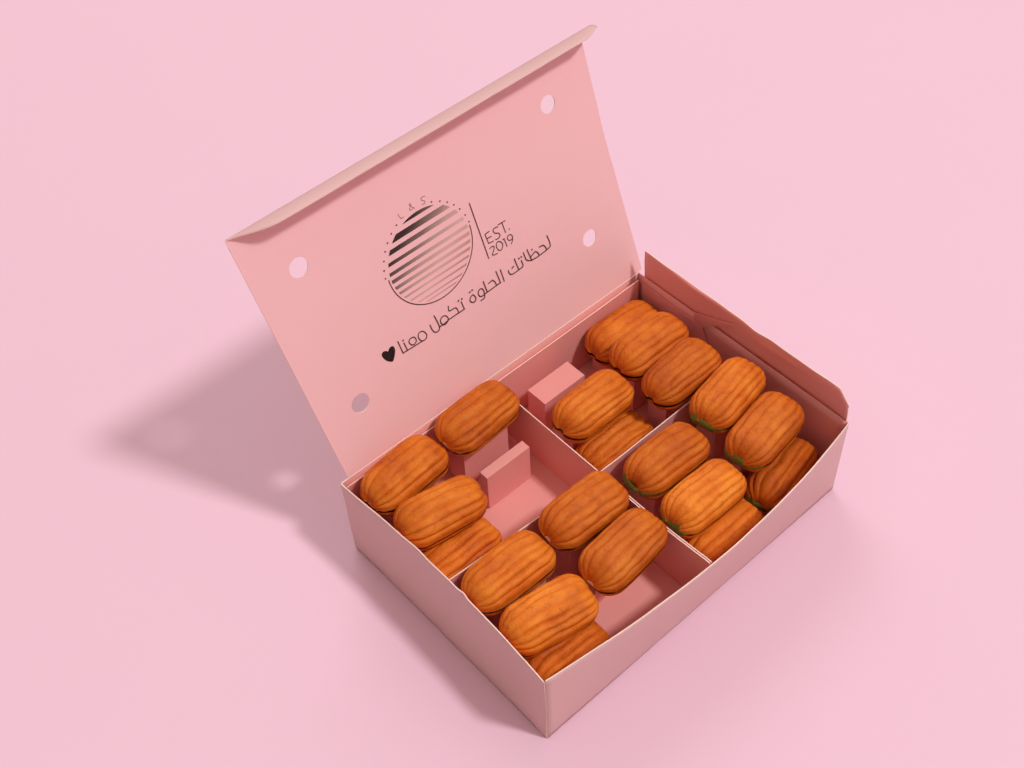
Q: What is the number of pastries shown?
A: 20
